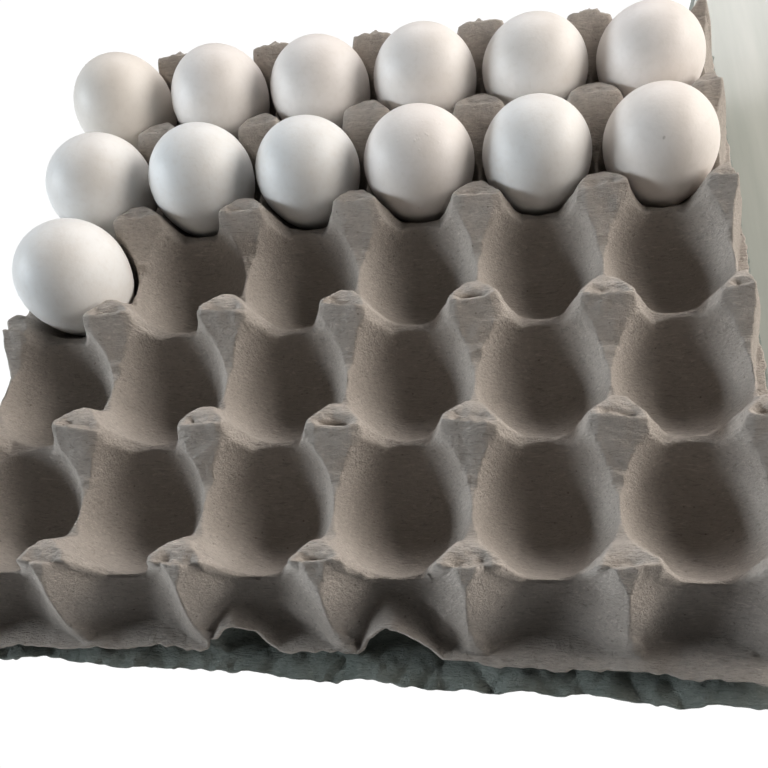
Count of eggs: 13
